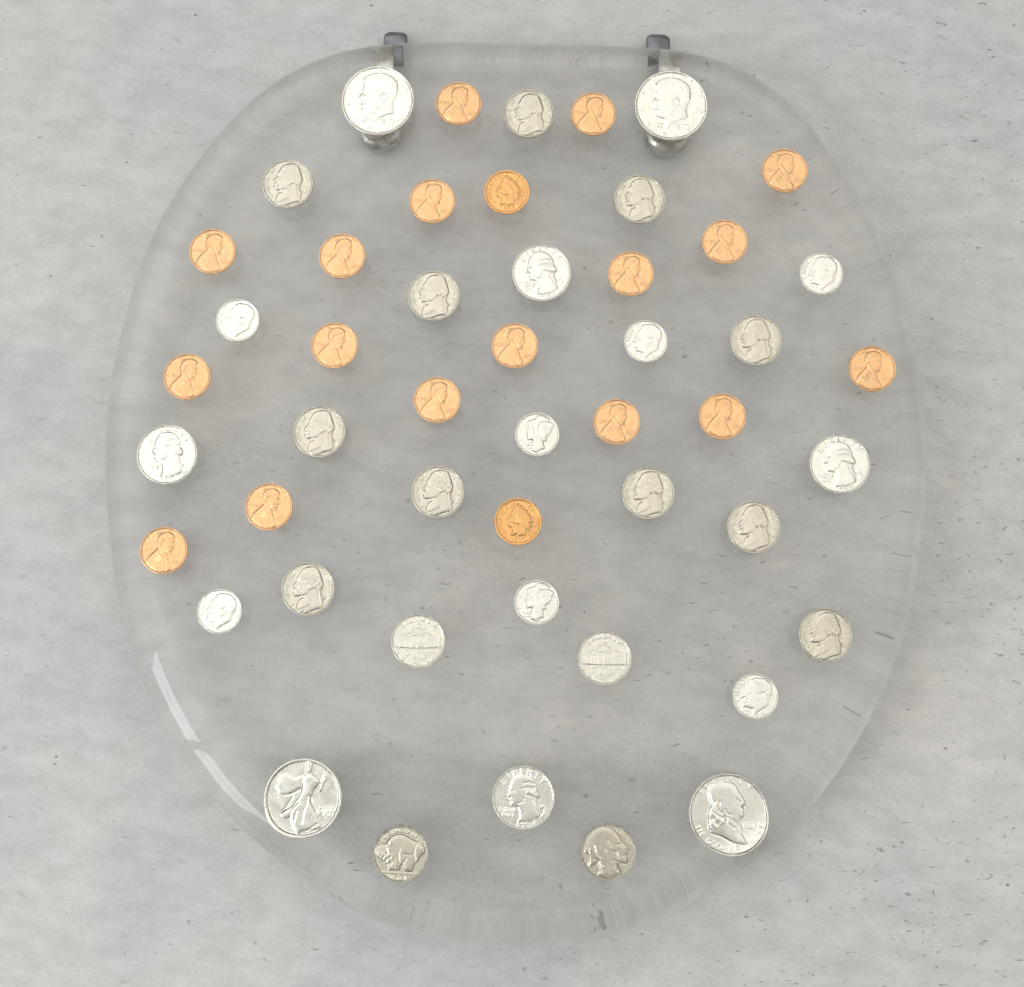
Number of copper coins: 19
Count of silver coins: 30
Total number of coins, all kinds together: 49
